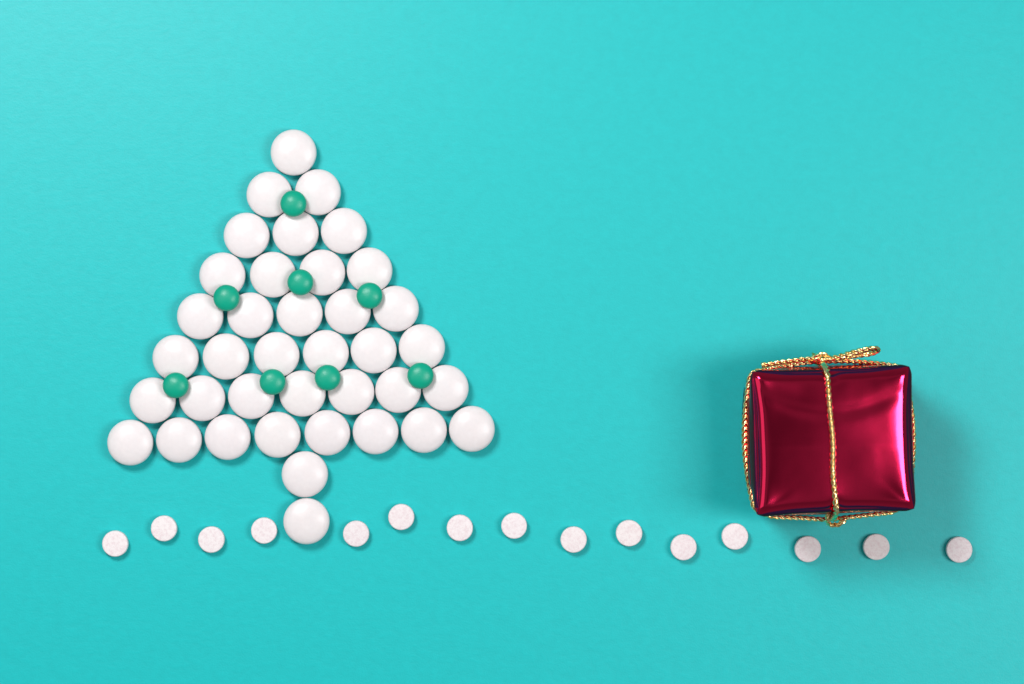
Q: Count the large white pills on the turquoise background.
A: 38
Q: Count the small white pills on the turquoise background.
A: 15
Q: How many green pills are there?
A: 8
